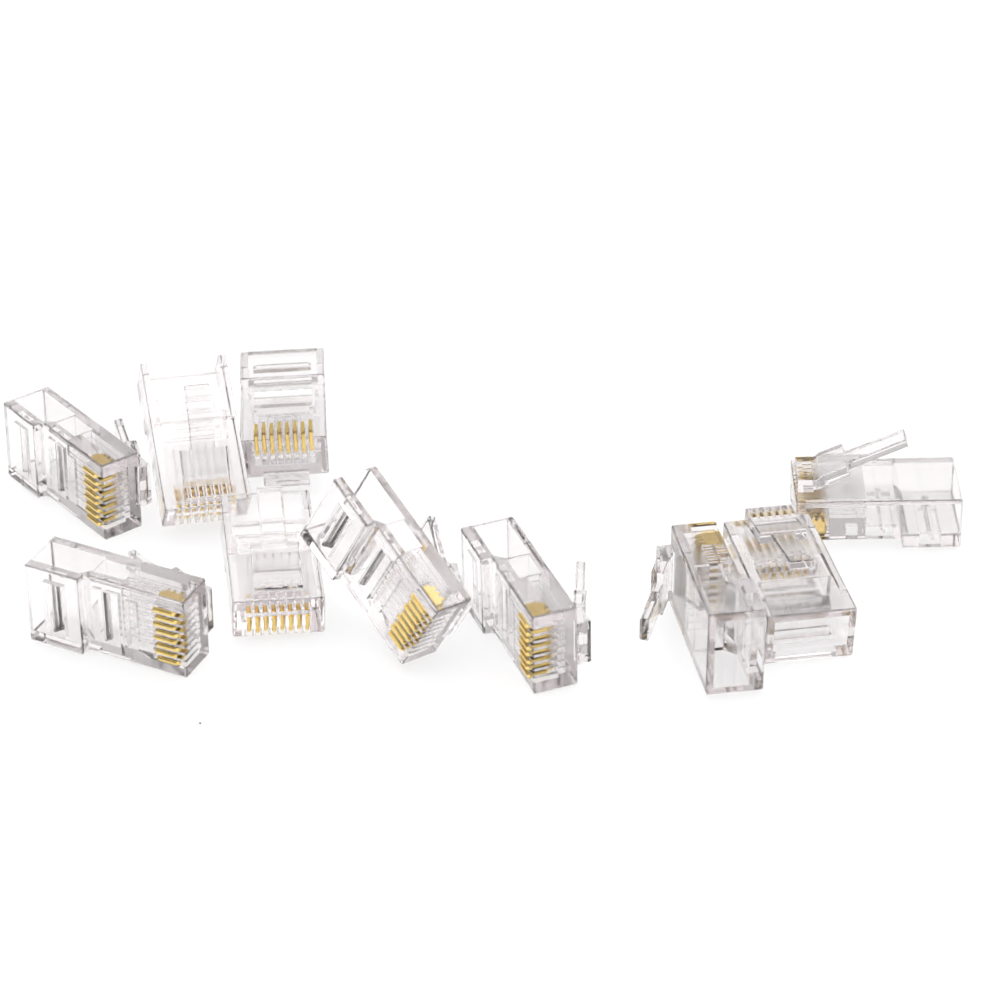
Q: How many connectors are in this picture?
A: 10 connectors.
